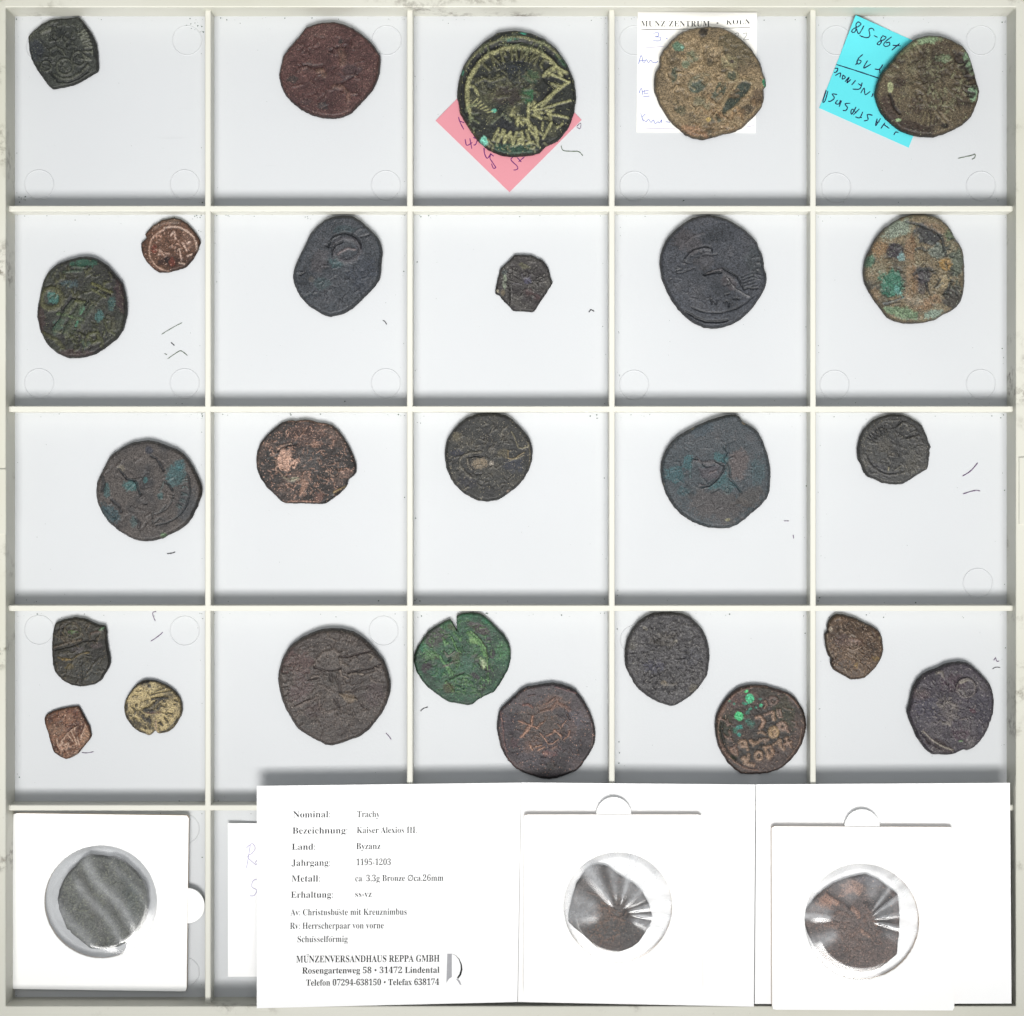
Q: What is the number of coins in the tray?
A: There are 29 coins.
